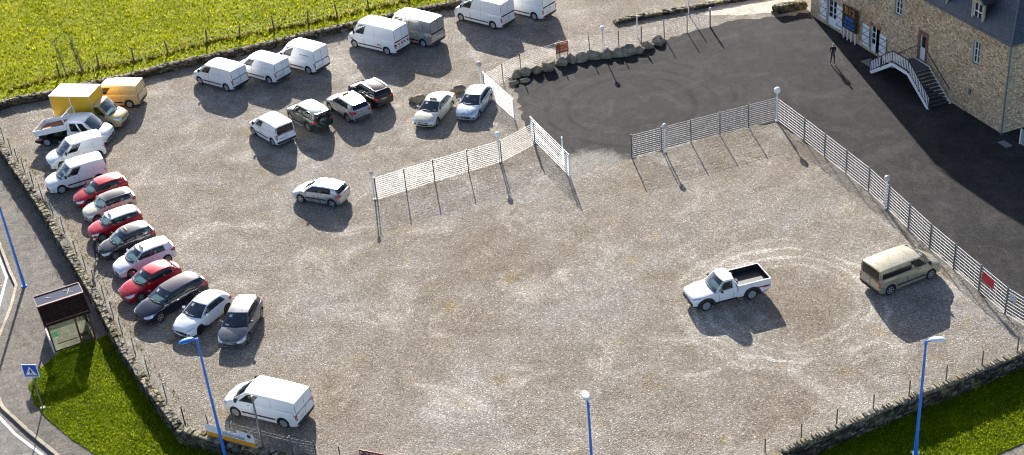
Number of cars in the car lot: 15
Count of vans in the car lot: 13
